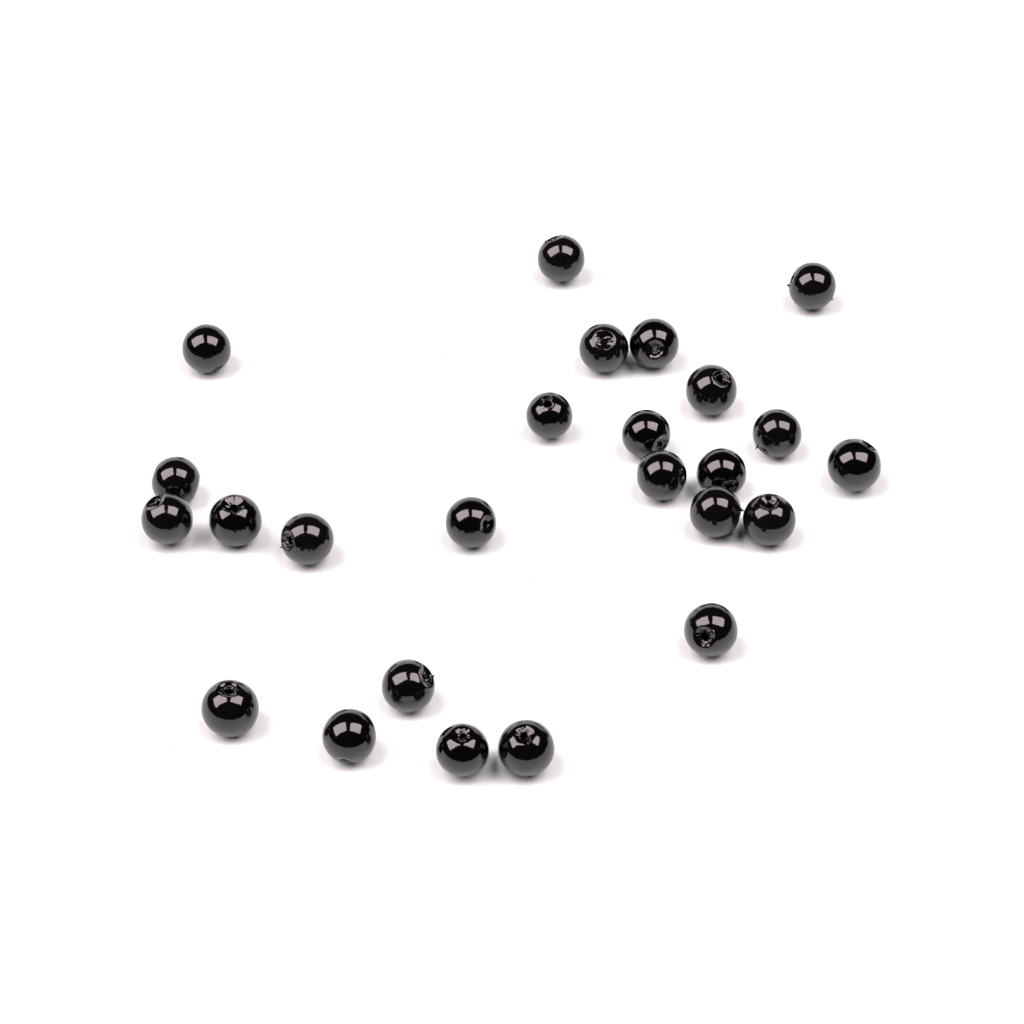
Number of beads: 25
